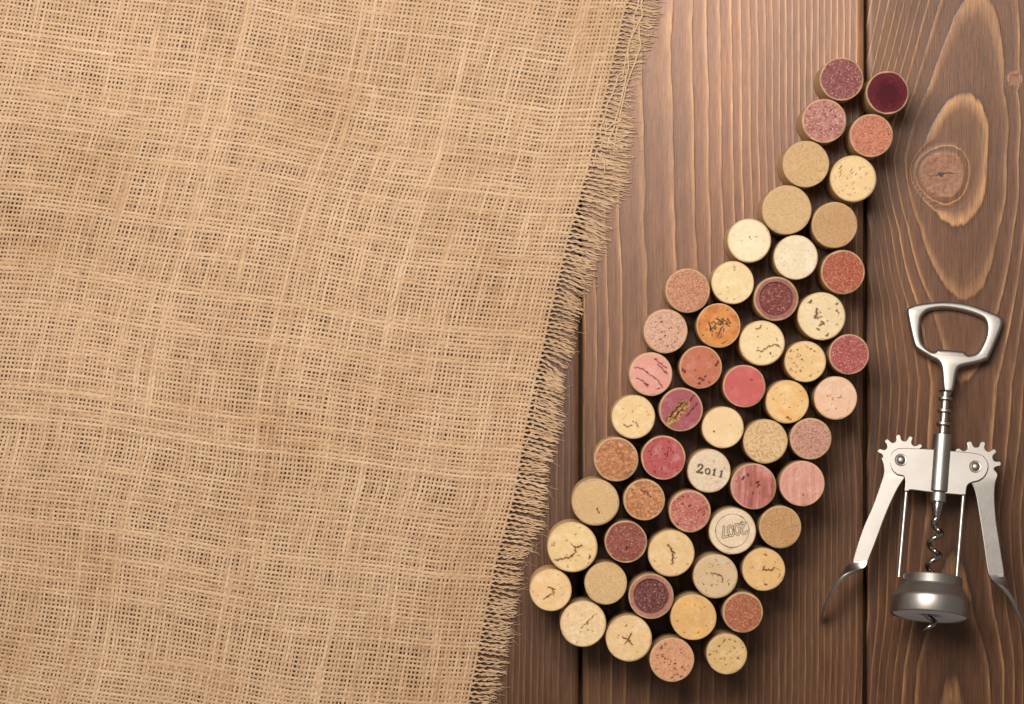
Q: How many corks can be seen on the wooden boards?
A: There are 54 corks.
